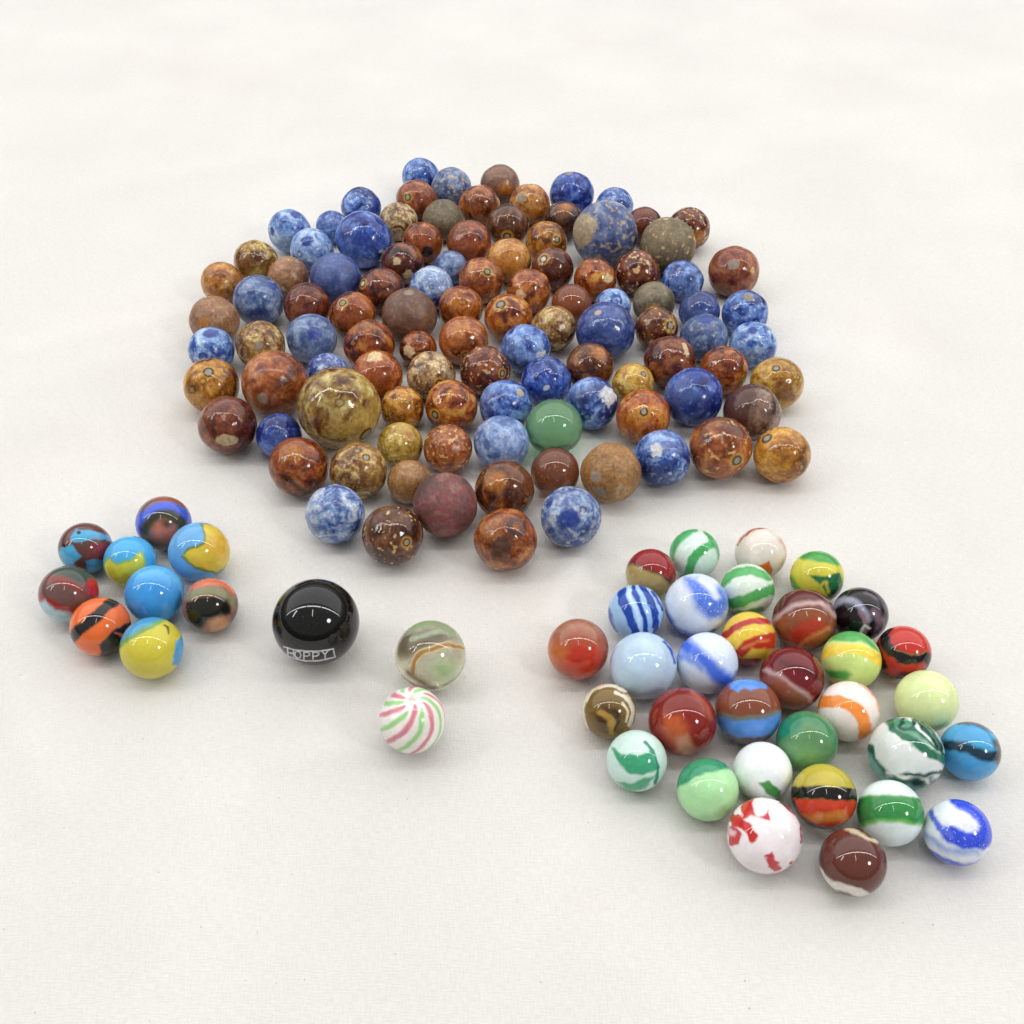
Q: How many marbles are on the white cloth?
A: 148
